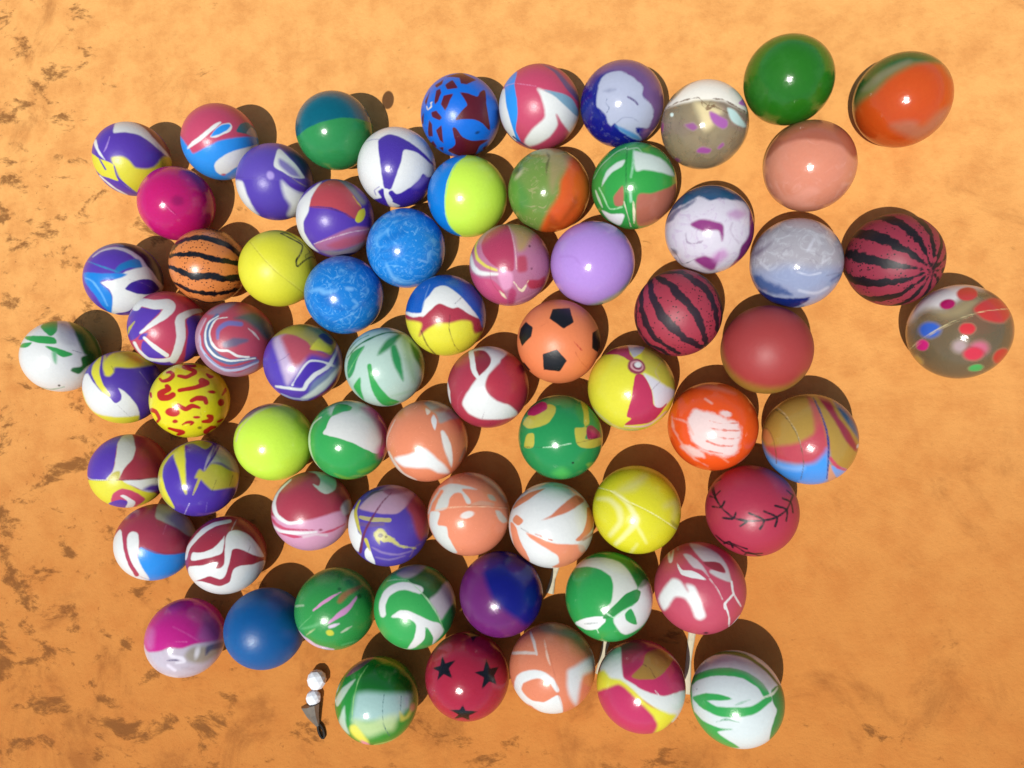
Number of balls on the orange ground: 69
